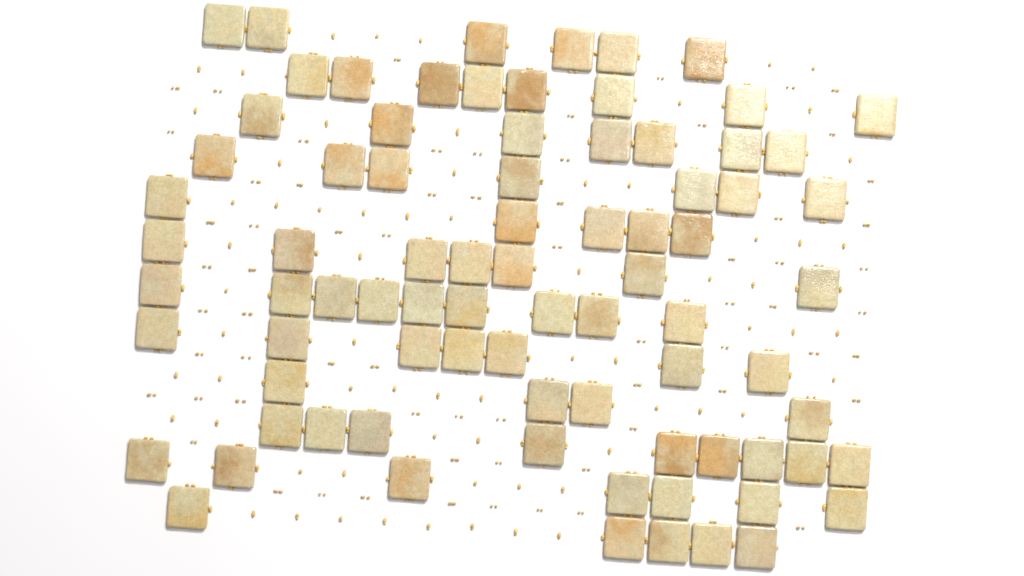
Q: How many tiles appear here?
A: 81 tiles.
